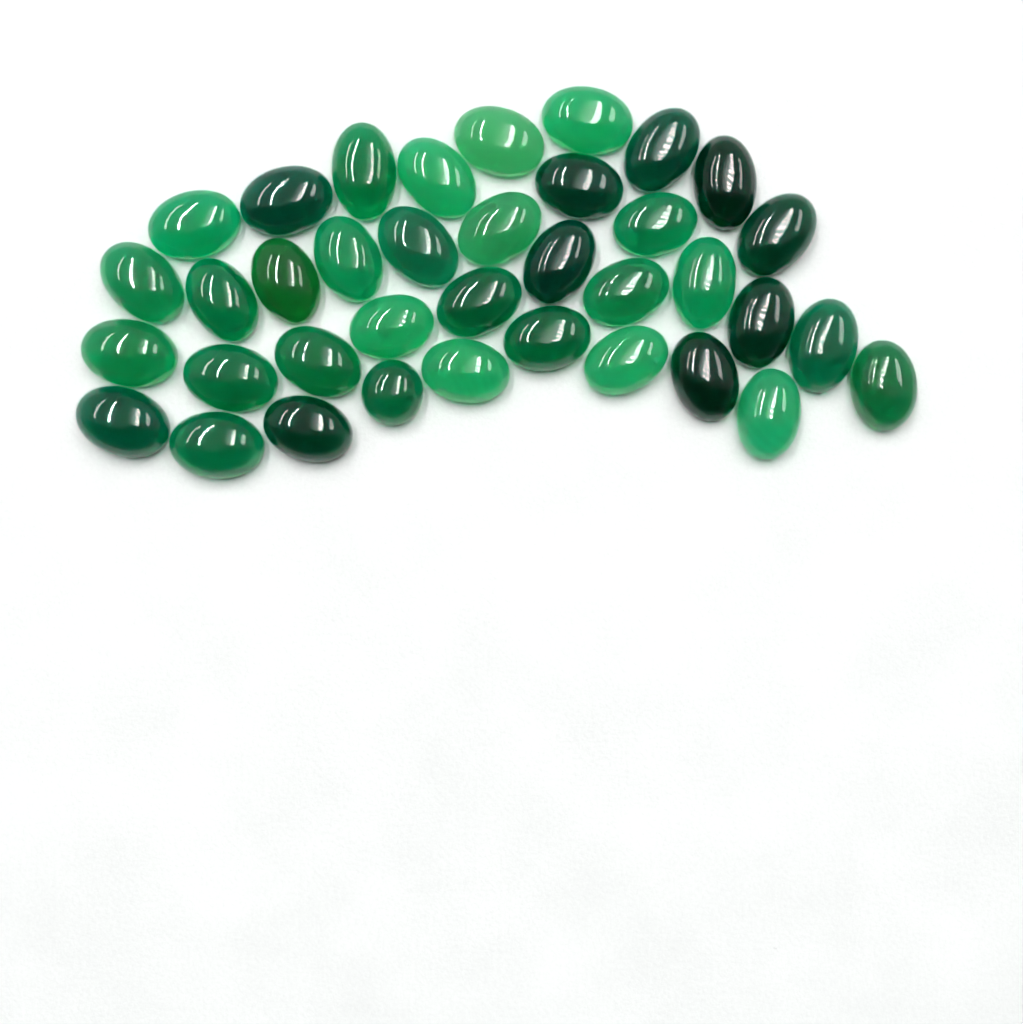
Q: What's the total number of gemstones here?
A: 37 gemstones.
